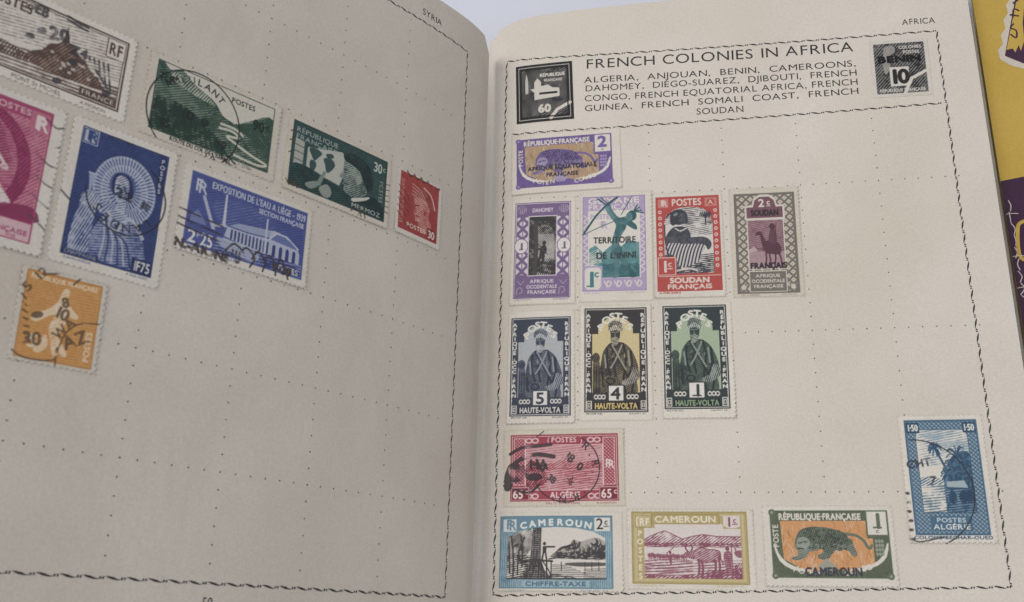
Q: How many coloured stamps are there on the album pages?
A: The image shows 21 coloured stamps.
